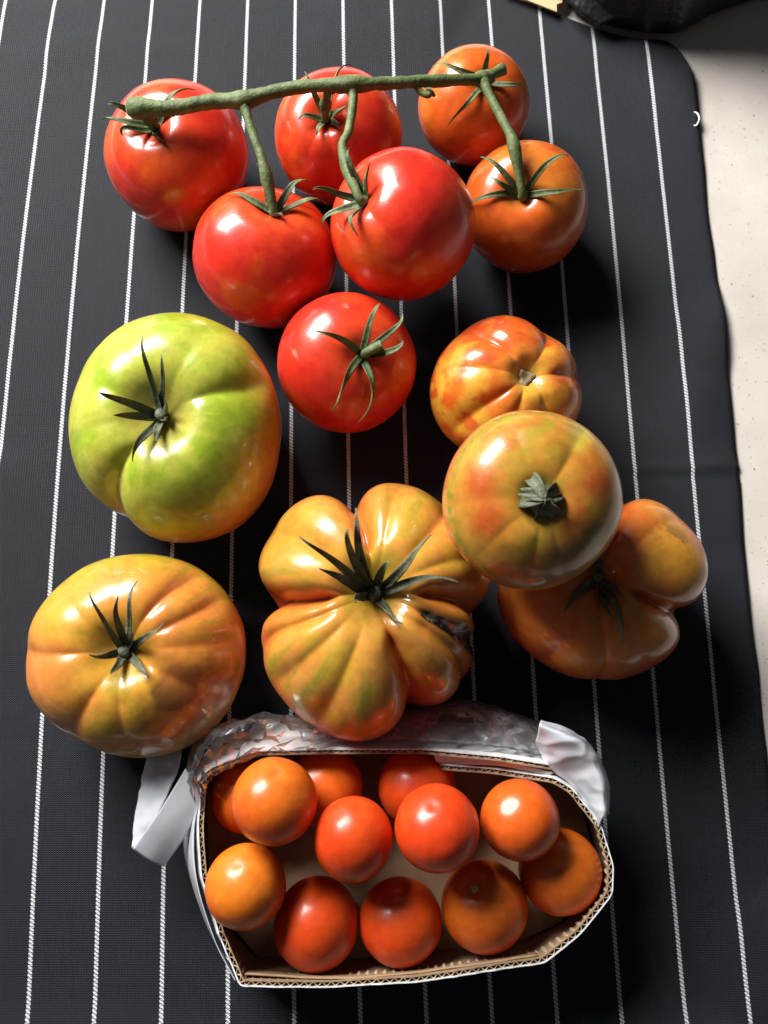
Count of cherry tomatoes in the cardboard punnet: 12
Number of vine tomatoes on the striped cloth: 7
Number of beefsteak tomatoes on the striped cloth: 6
